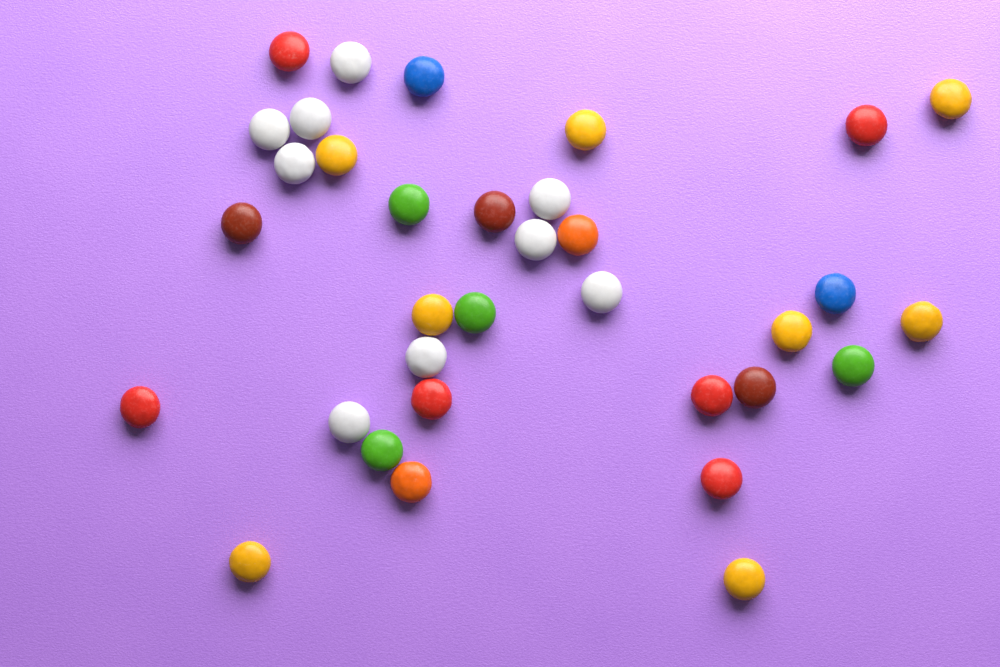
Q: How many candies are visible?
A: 34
